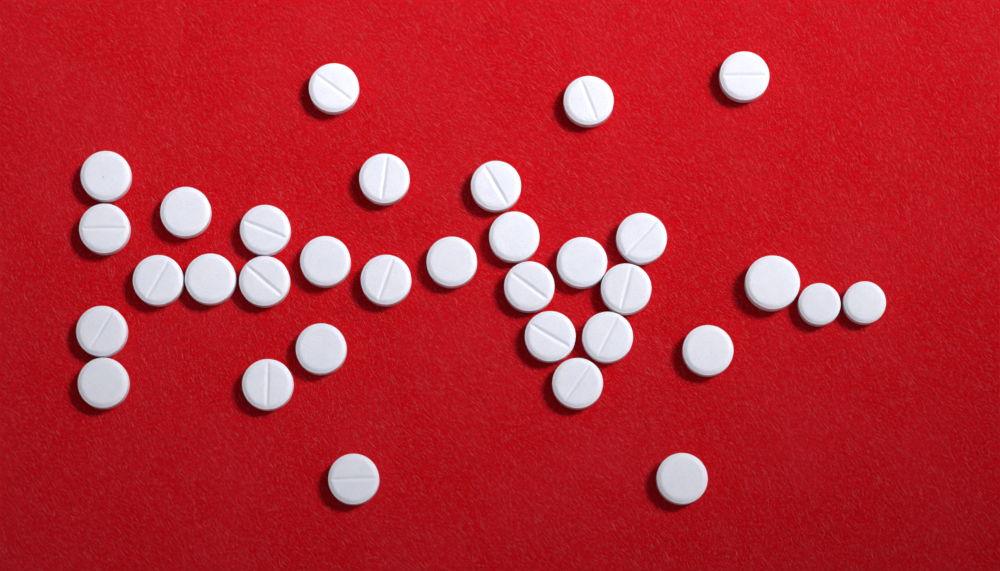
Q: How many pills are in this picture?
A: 33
